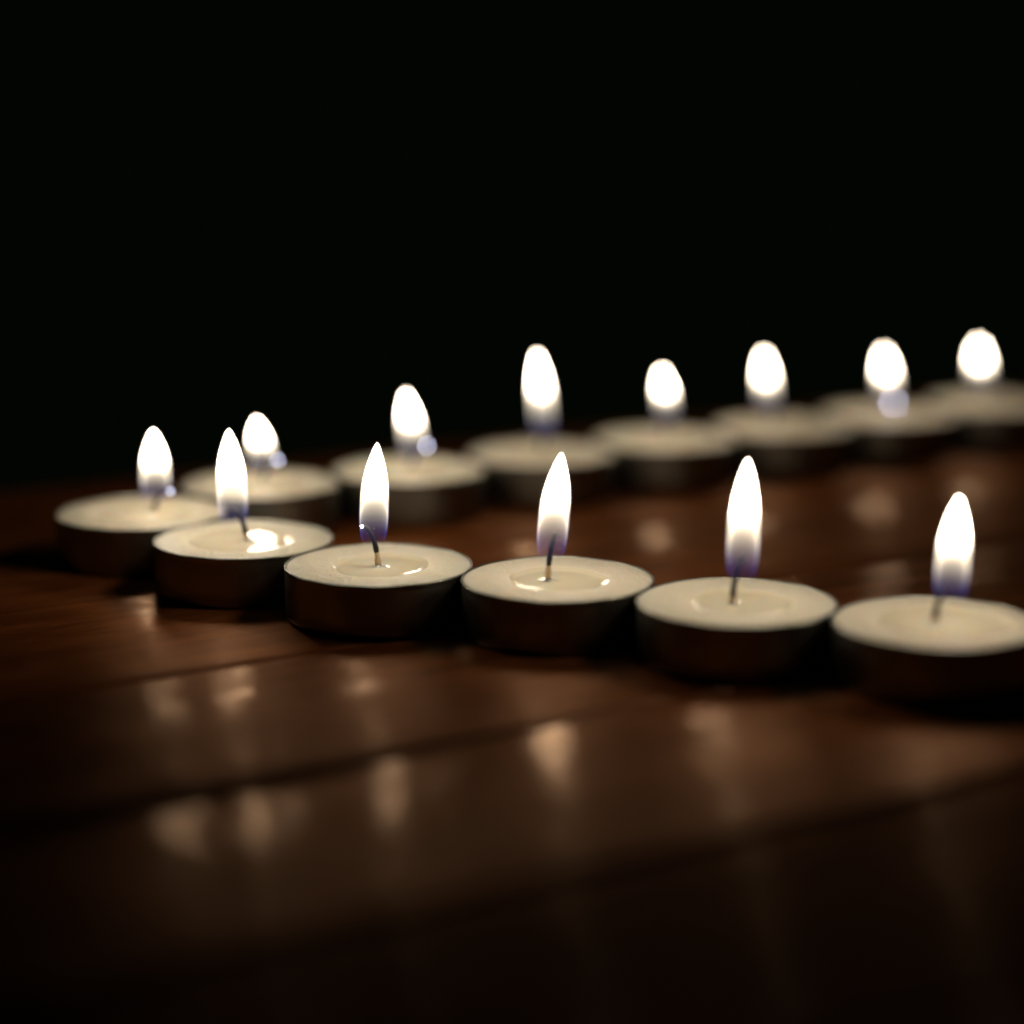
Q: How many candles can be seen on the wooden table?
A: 13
